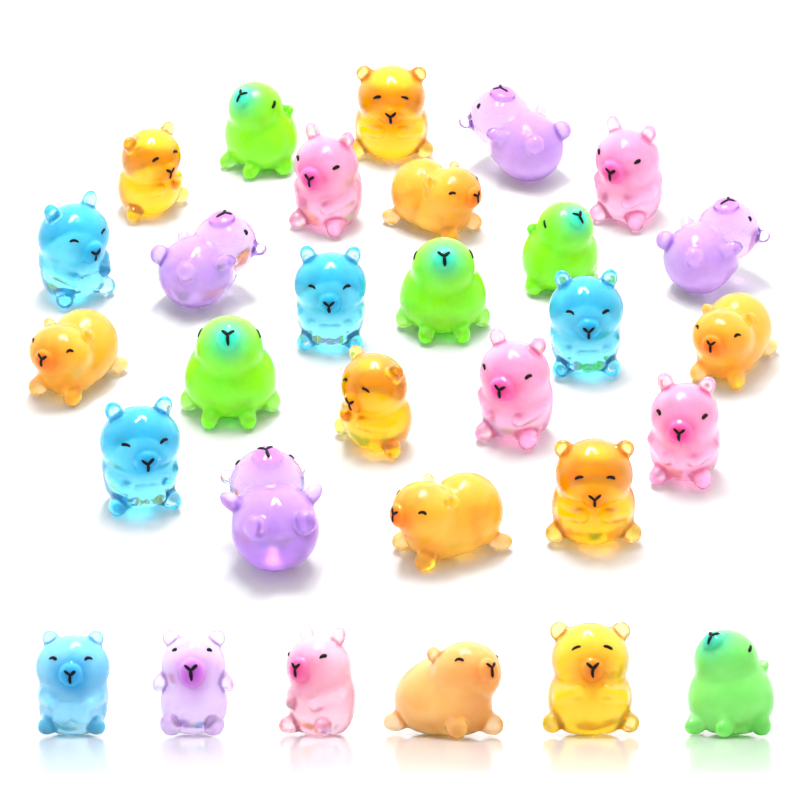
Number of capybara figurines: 30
